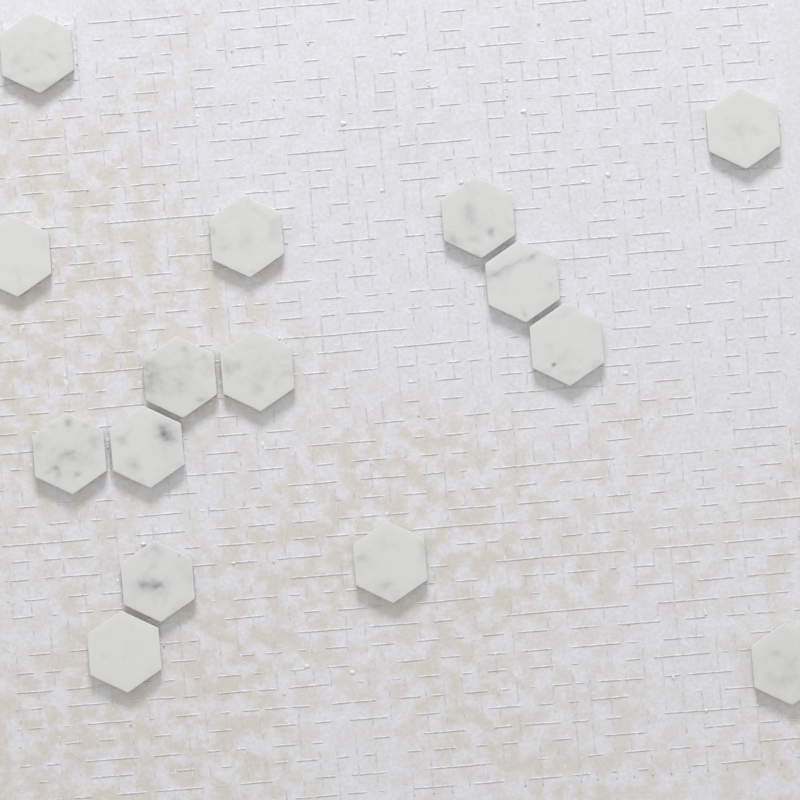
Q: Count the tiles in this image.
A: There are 15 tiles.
